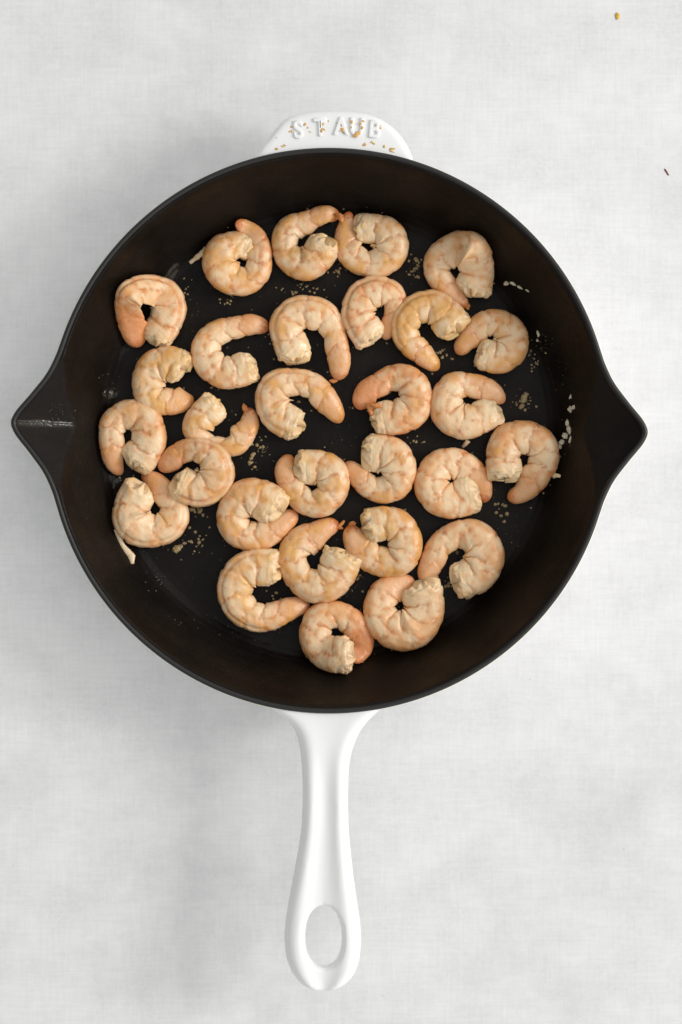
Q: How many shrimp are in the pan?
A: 29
